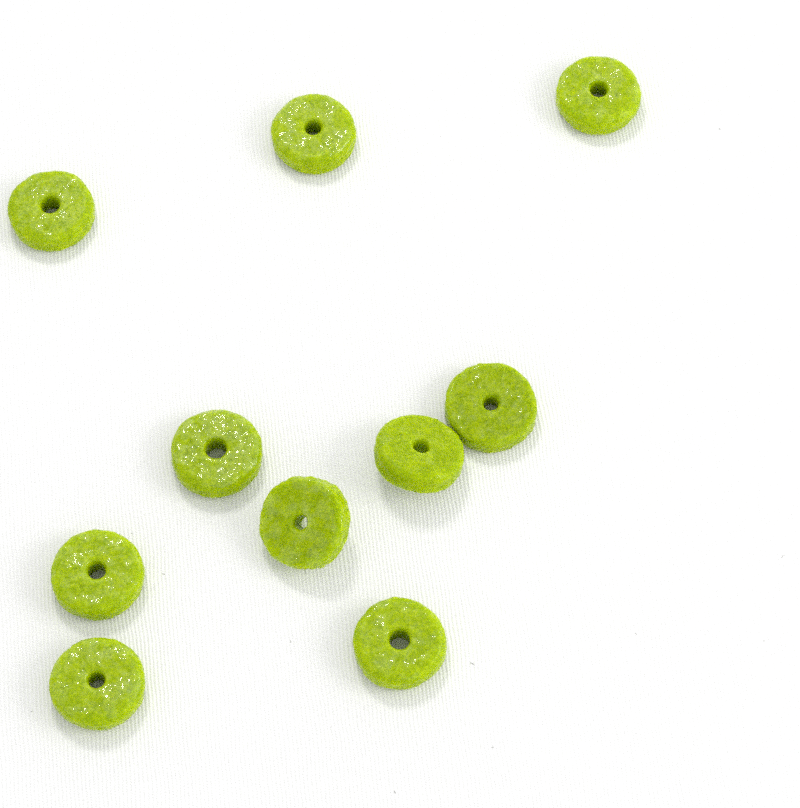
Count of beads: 10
